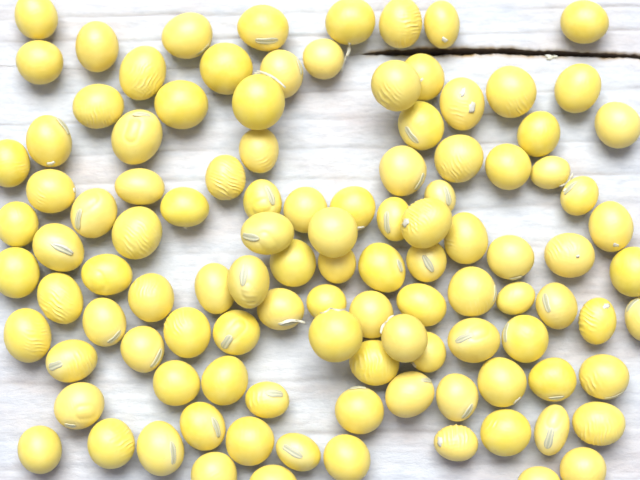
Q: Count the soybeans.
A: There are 110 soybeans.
